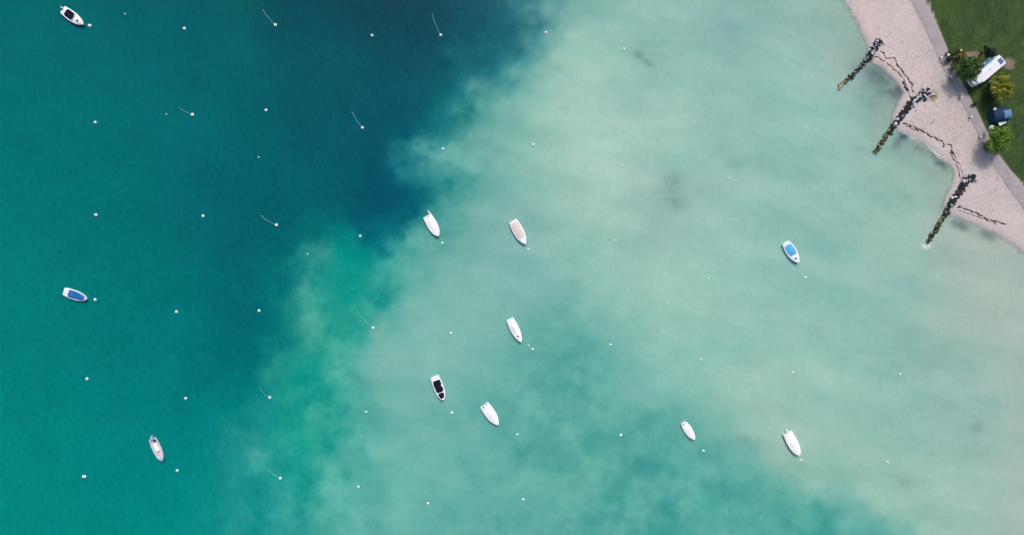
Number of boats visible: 11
